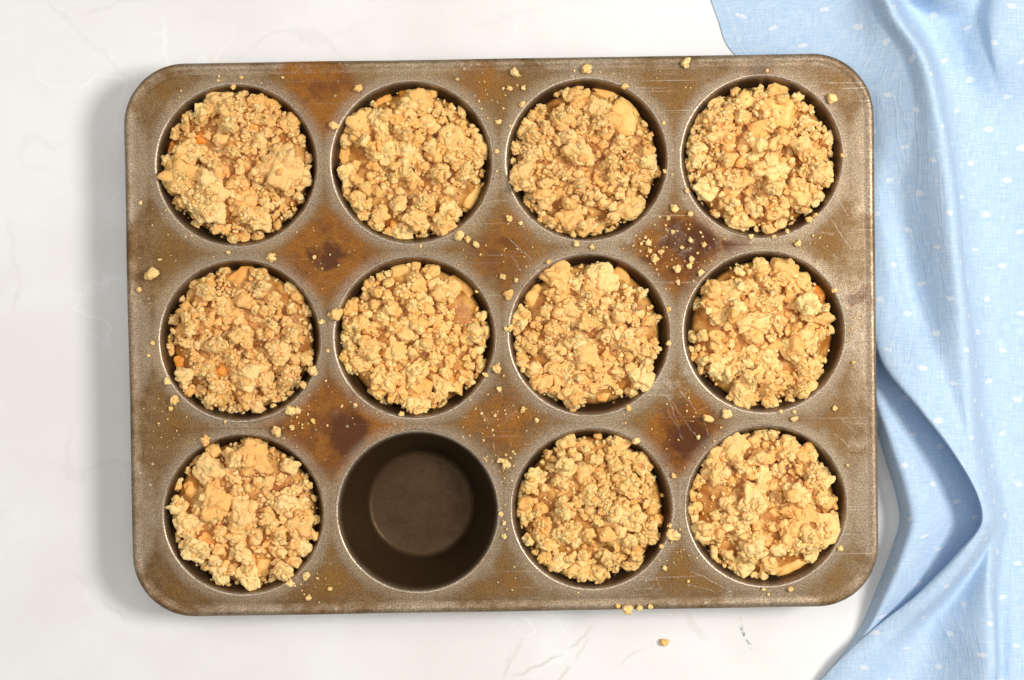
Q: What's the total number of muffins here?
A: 11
